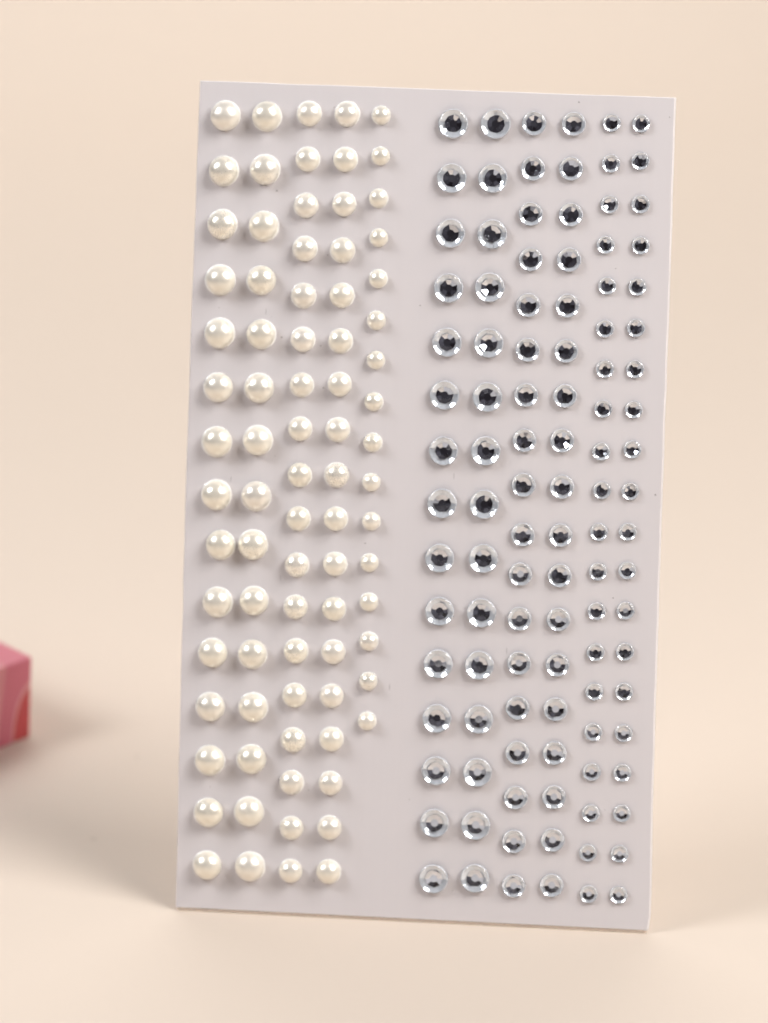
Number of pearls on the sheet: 82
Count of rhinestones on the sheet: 106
